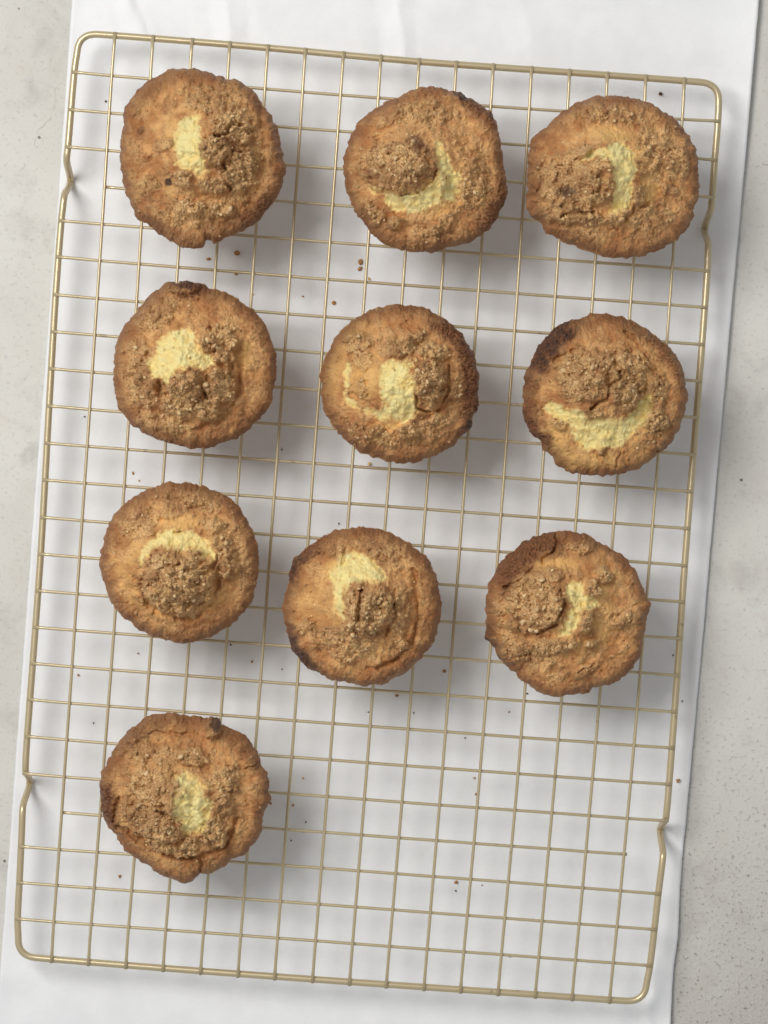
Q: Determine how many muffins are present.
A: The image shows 10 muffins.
